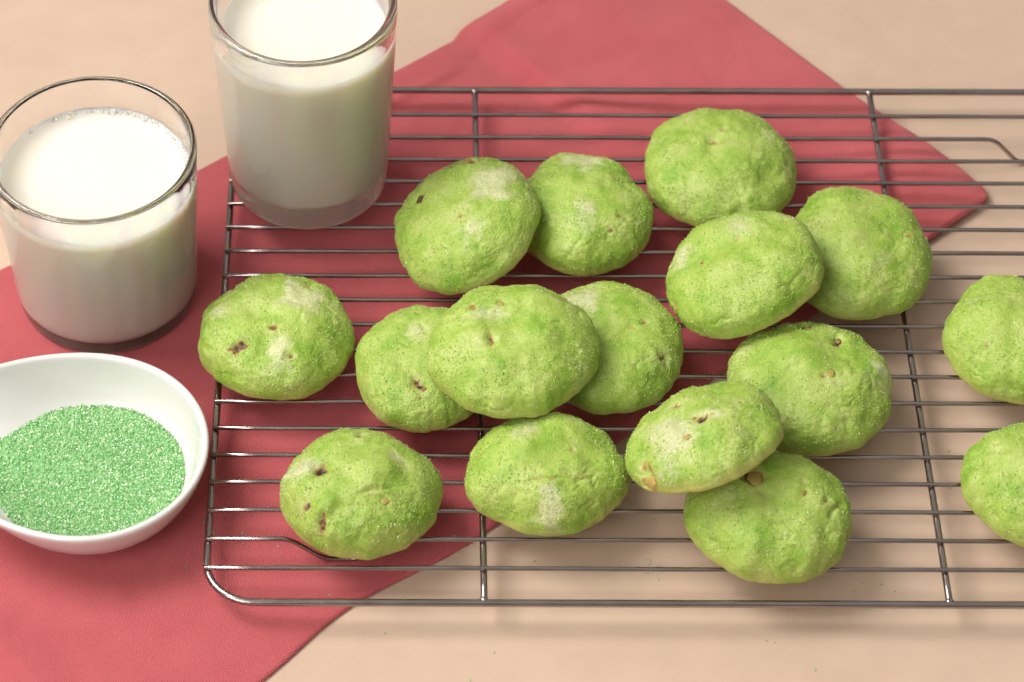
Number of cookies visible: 16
